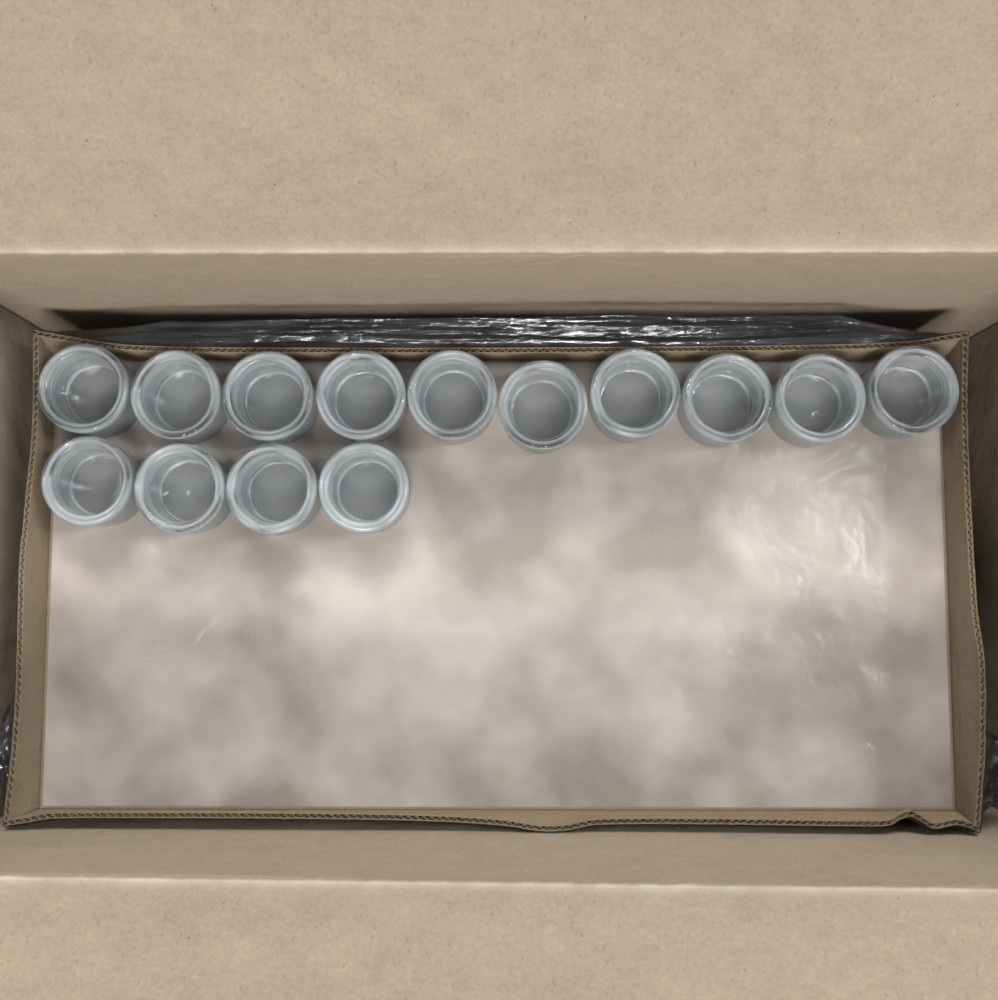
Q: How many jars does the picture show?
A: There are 14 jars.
